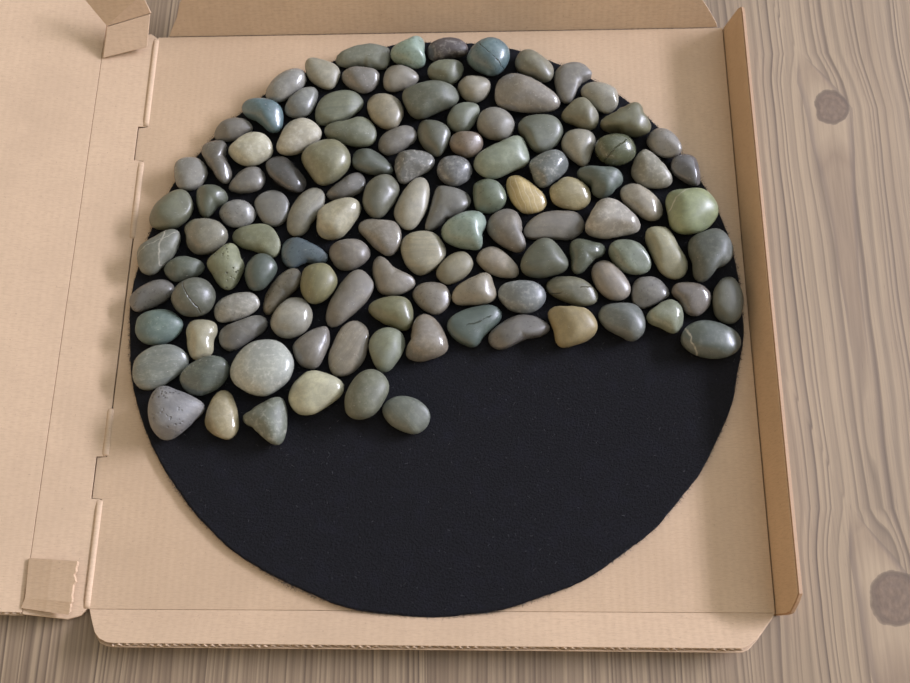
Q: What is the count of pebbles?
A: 122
